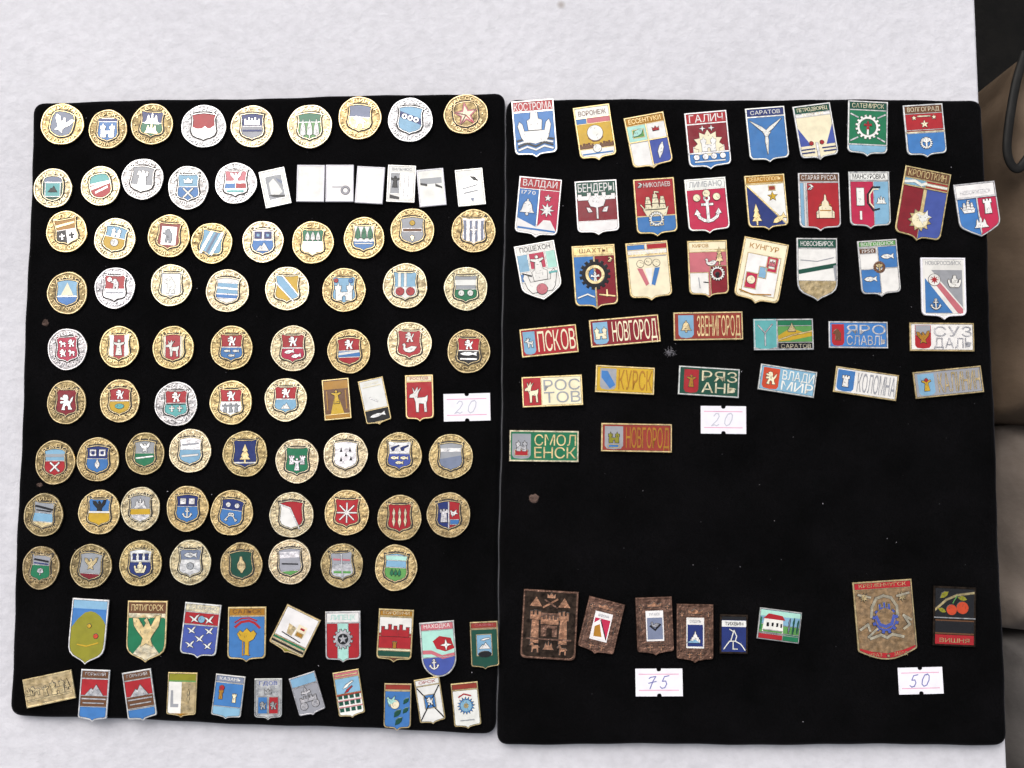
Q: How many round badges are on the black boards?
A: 70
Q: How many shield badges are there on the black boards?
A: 50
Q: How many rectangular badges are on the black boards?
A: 27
